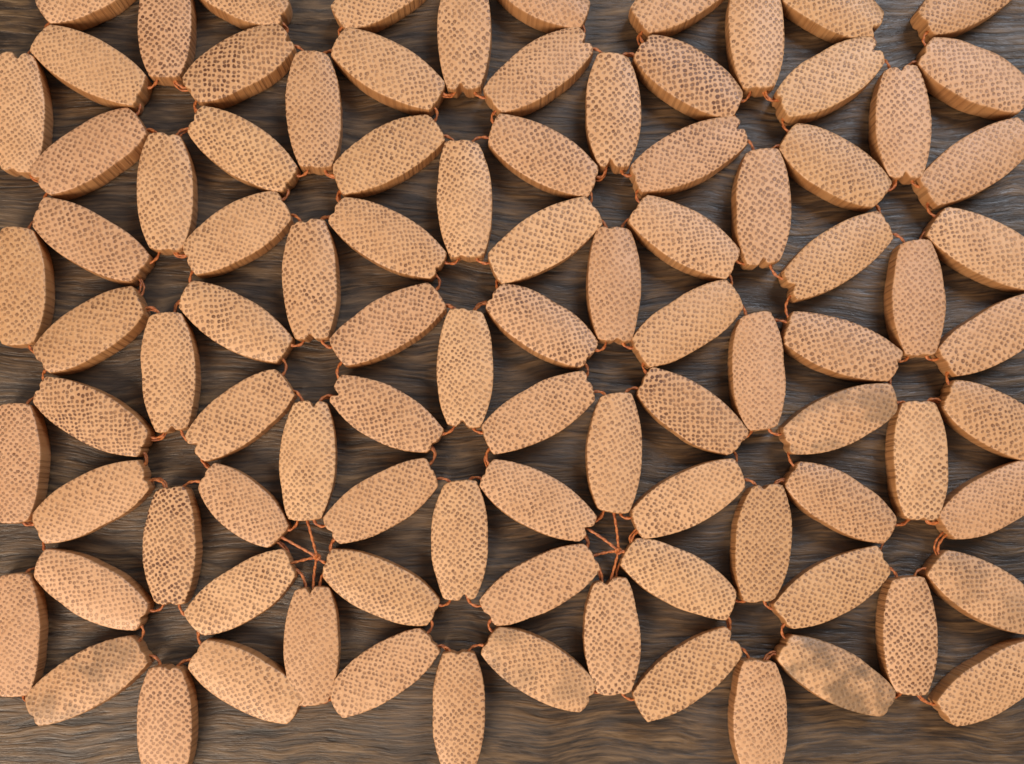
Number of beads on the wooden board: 94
